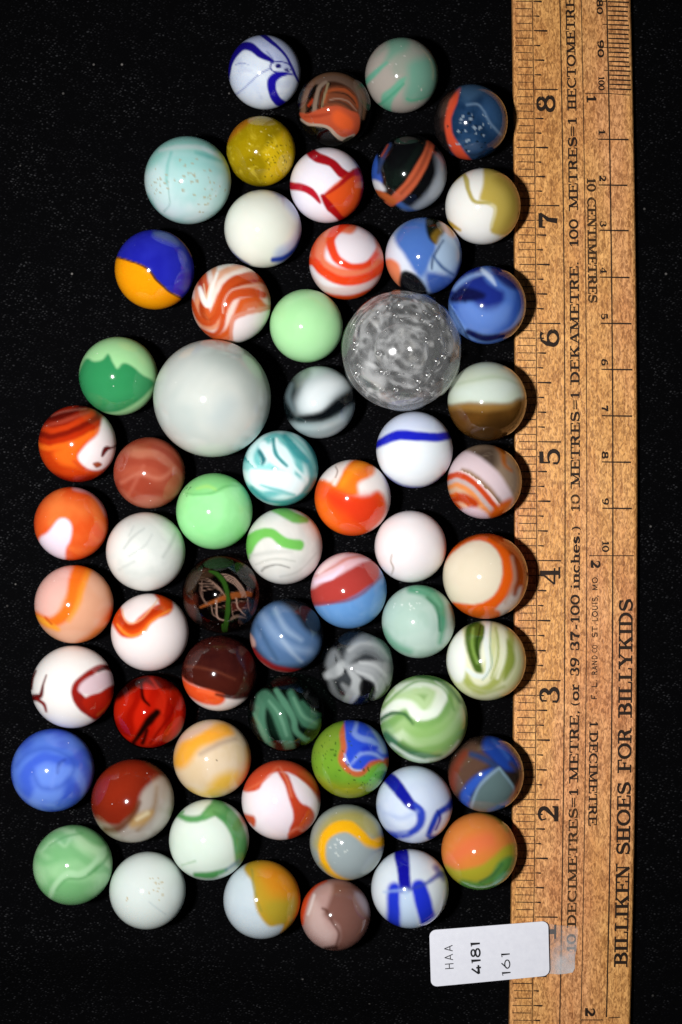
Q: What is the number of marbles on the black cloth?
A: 61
